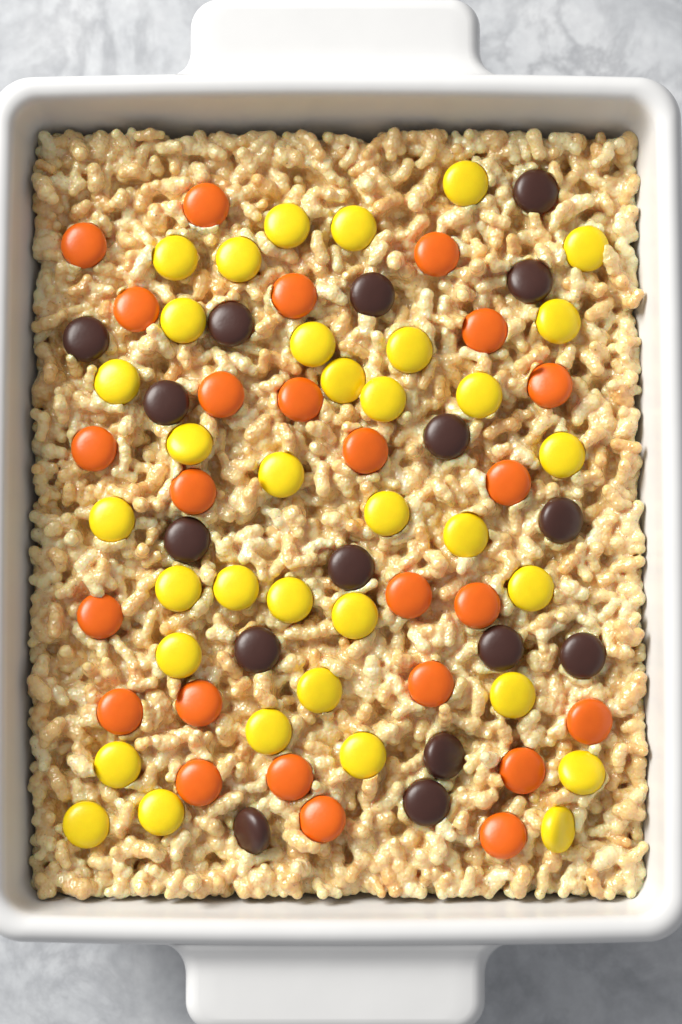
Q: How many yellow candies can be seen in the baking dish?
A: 35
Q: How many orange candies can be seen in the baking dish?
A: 25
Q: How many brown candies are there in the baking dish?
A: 16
